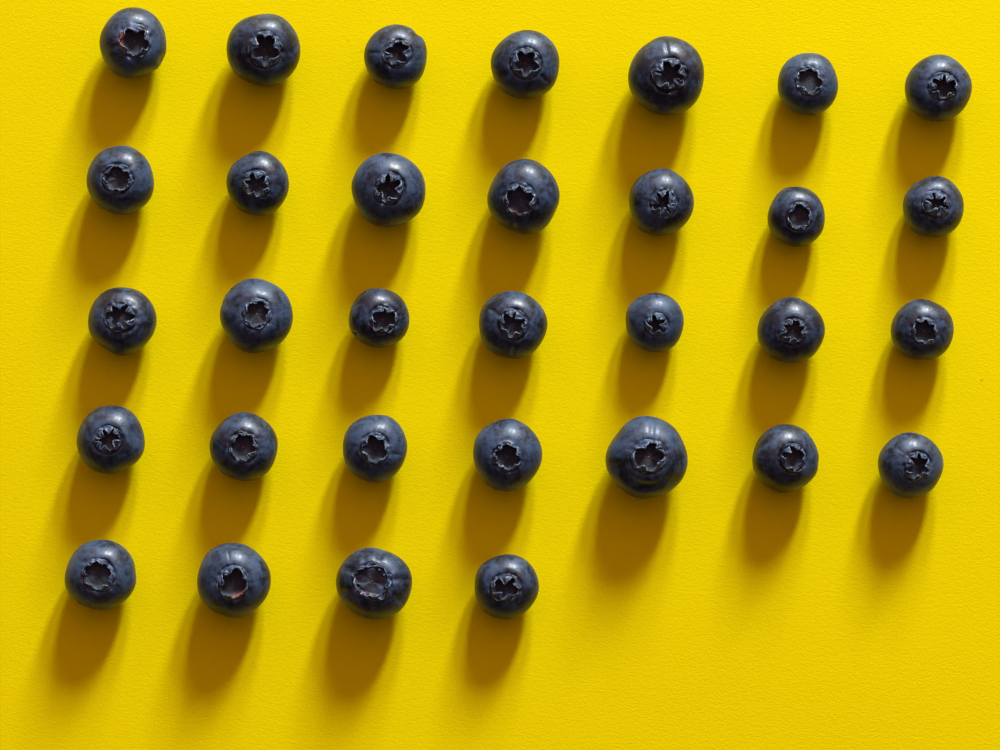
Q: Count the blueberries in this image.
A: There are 32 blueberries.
